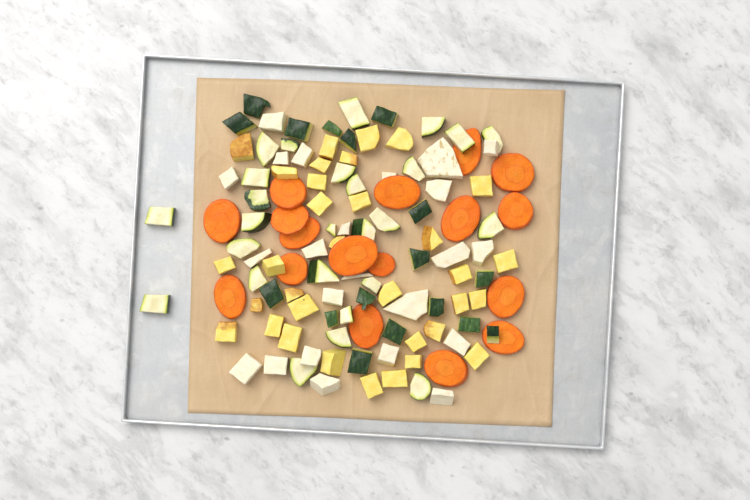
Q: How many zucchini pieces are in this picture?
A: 43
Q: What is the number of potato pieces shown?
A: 33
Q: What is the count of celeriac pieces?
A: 23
